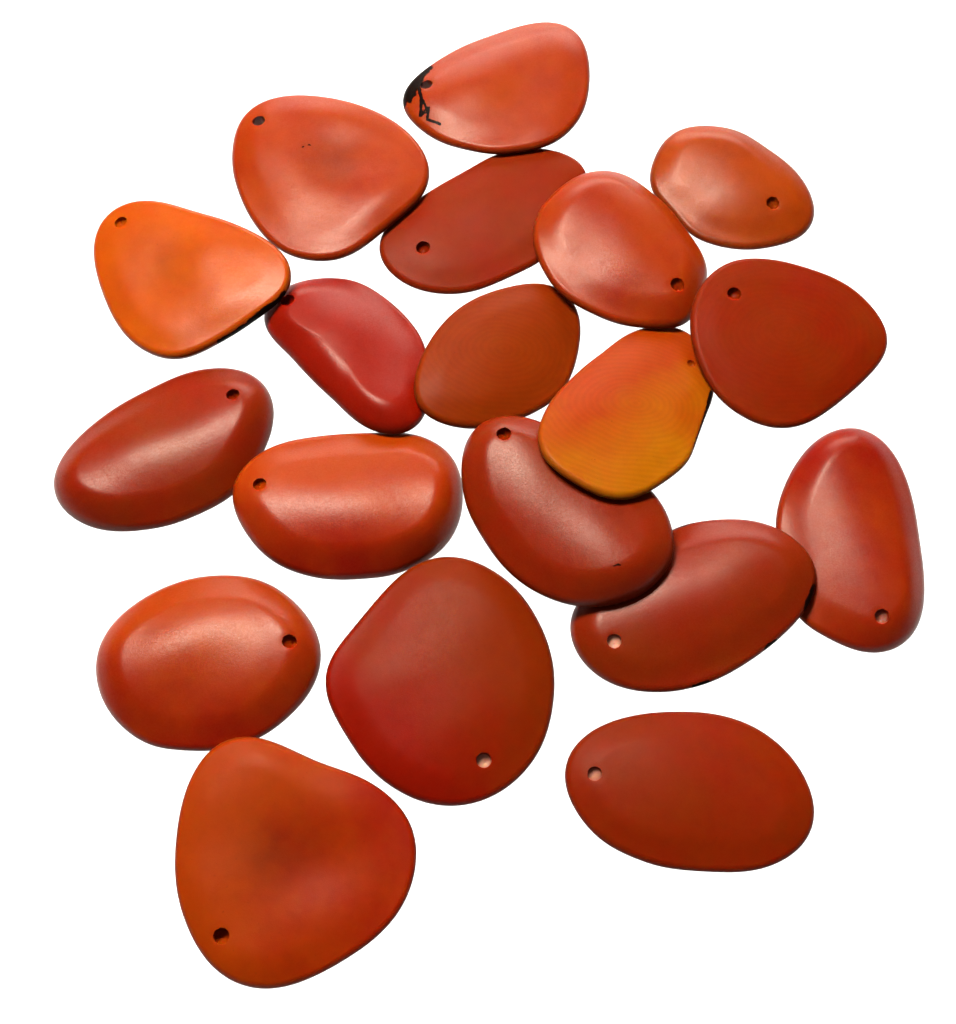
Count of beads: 19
